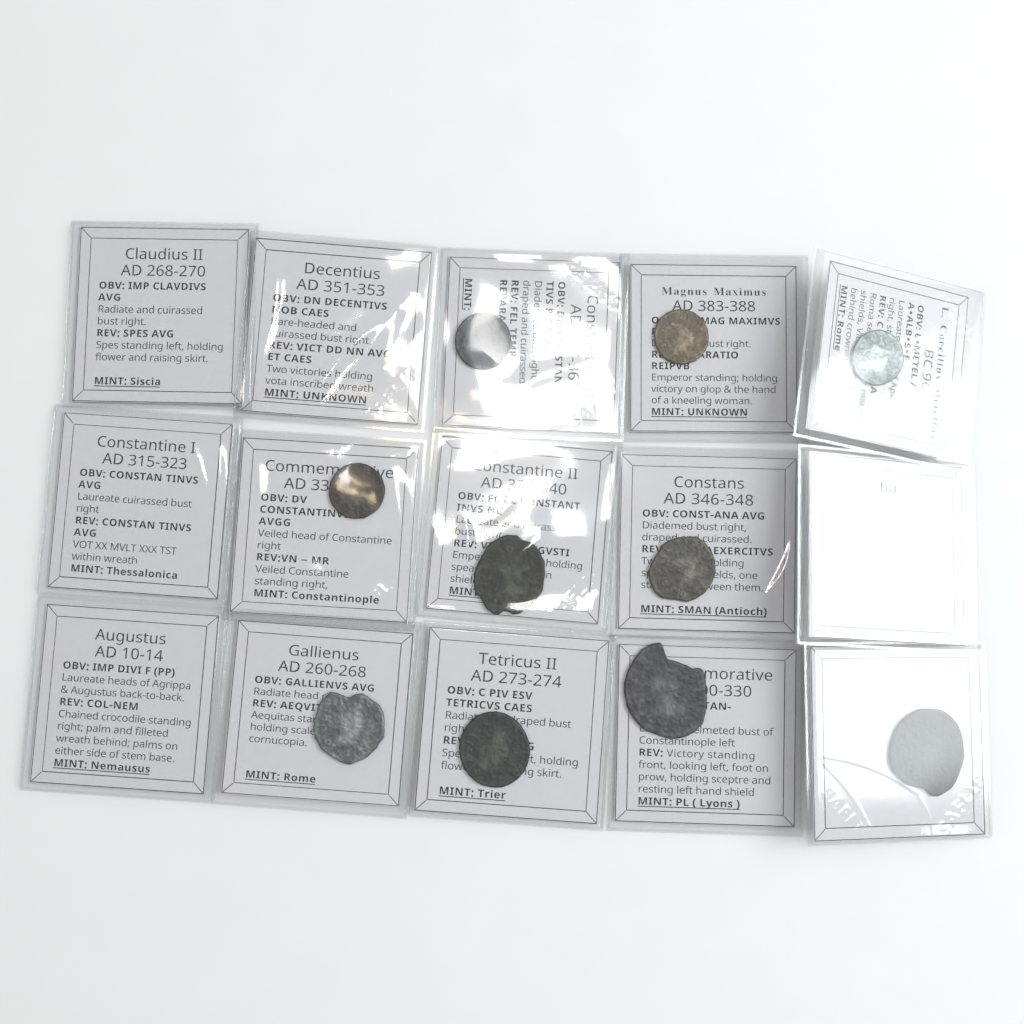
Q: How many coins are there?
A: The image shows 10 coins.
